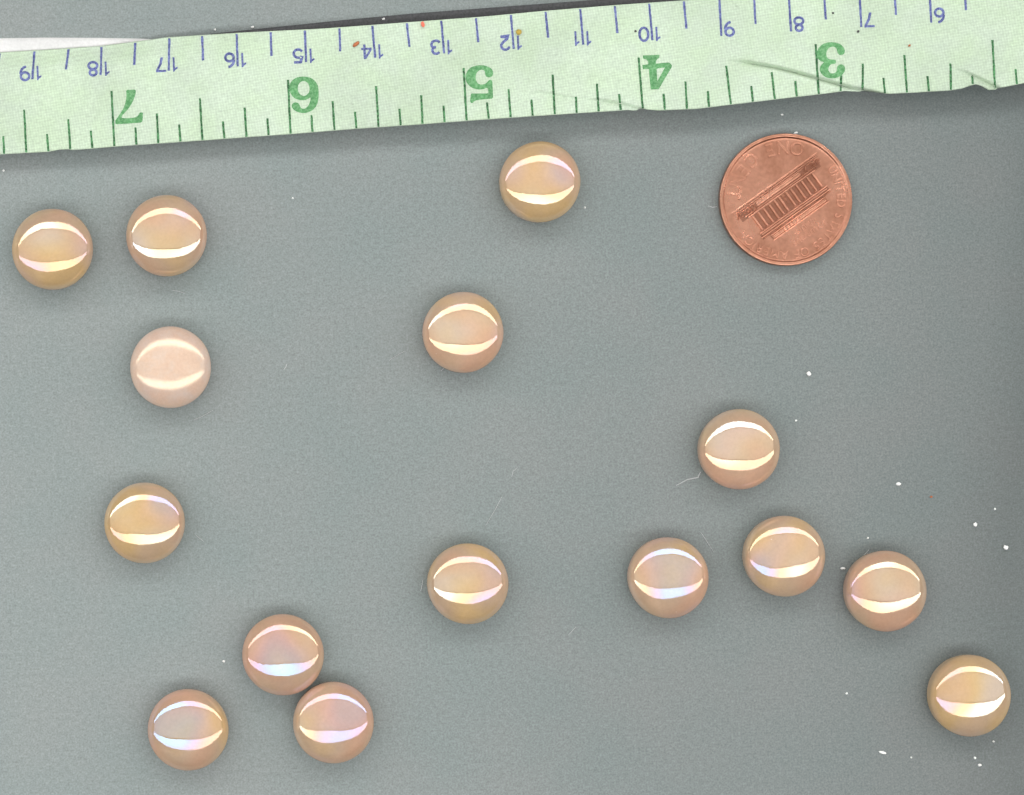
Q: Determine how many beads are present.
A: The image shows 15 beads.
